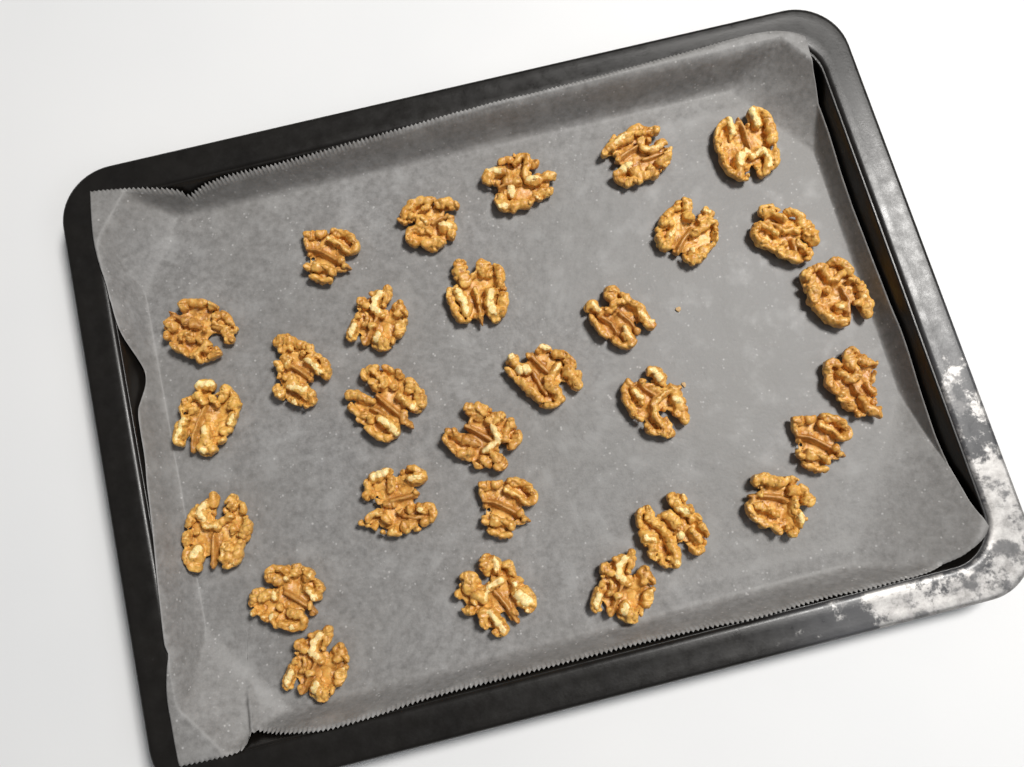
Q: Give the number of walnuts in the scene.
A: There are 29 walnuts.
